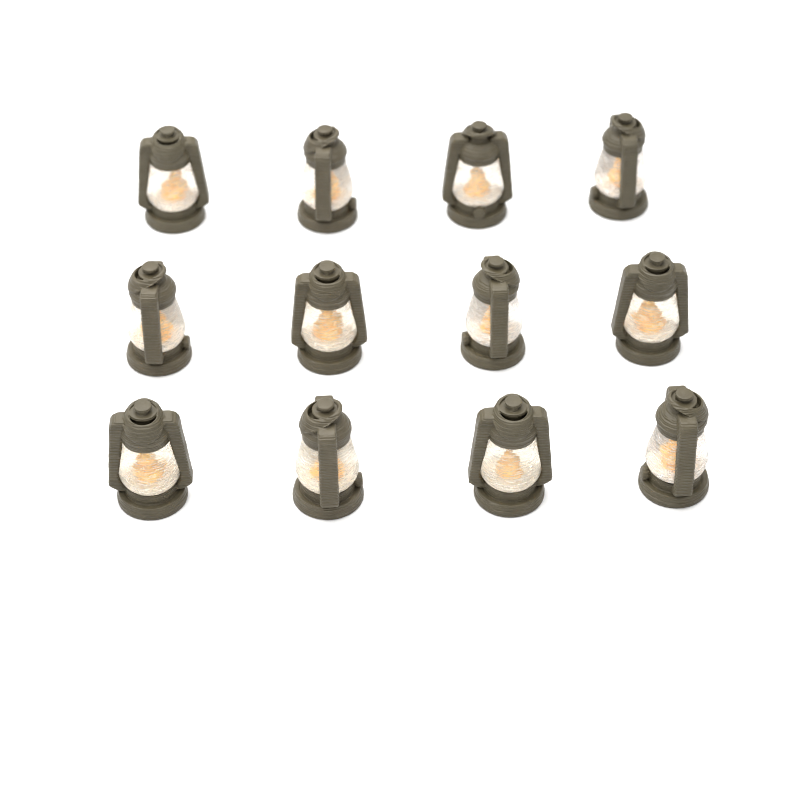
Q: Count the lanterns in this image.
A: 12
